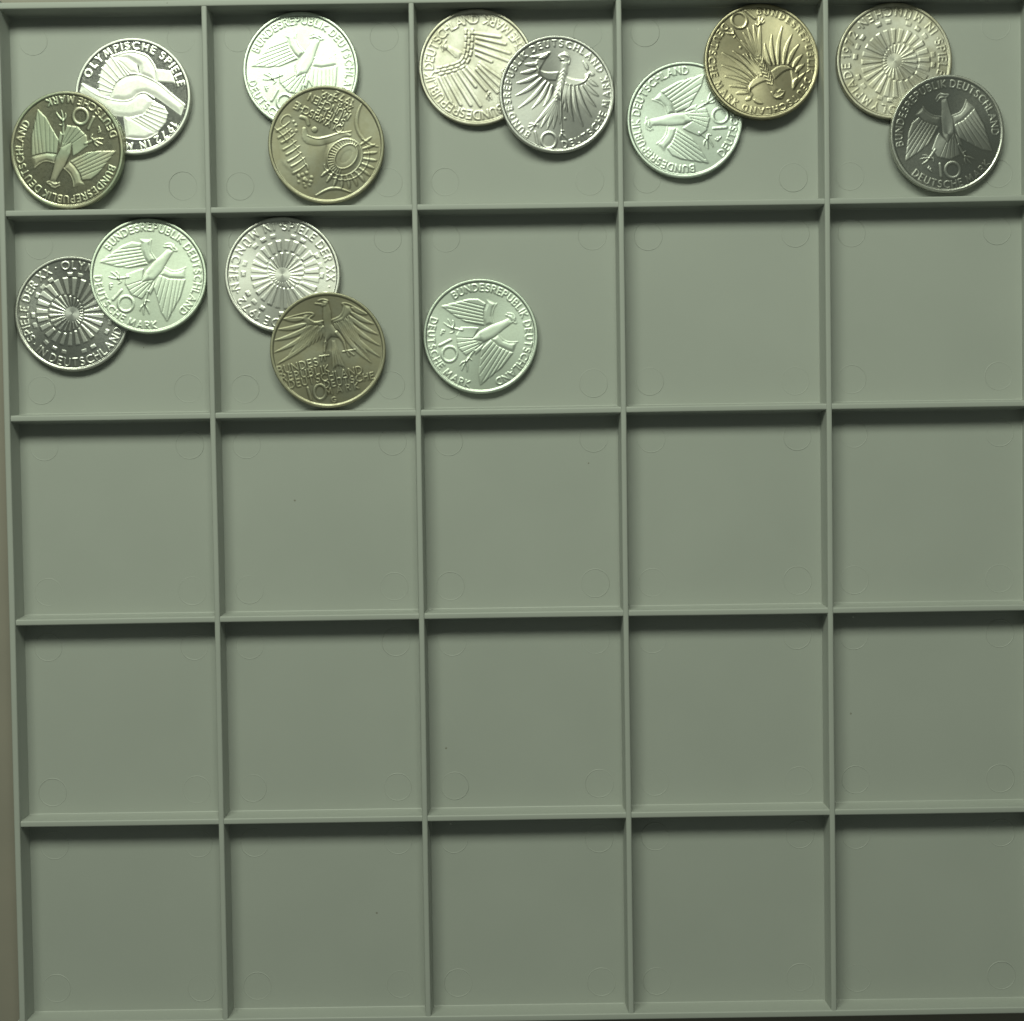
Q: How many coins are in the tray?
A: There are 15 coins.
